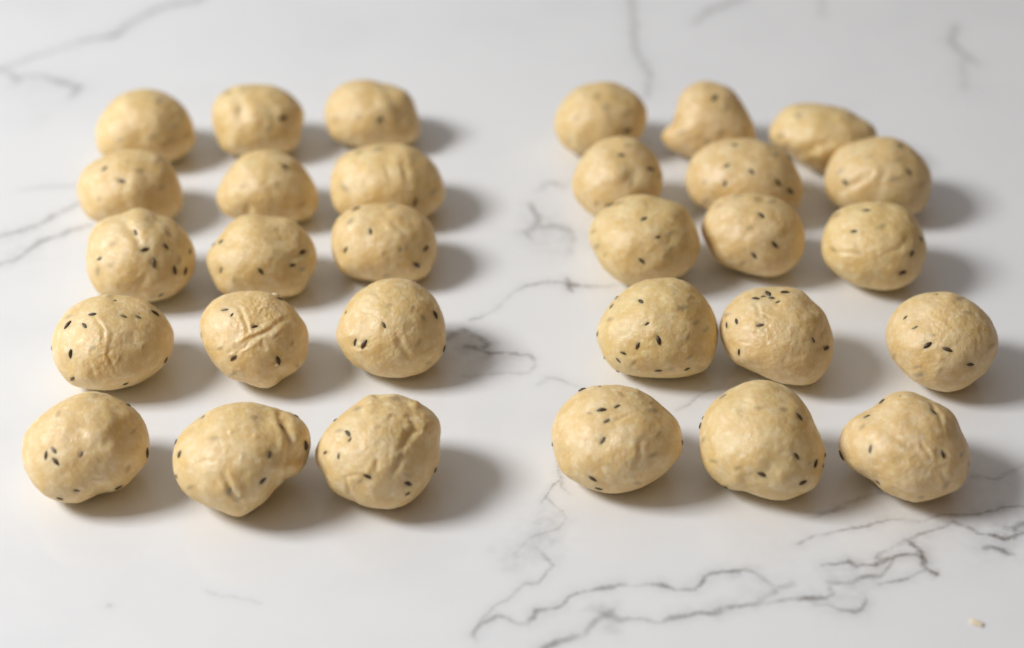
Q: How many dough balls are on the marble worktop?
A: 30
